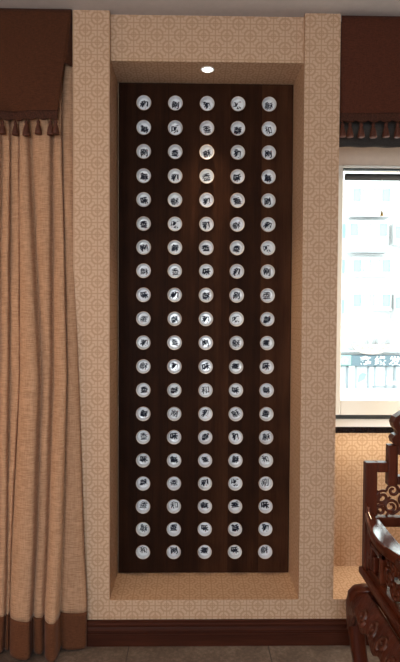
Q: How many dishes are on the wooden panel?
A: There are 100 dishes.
